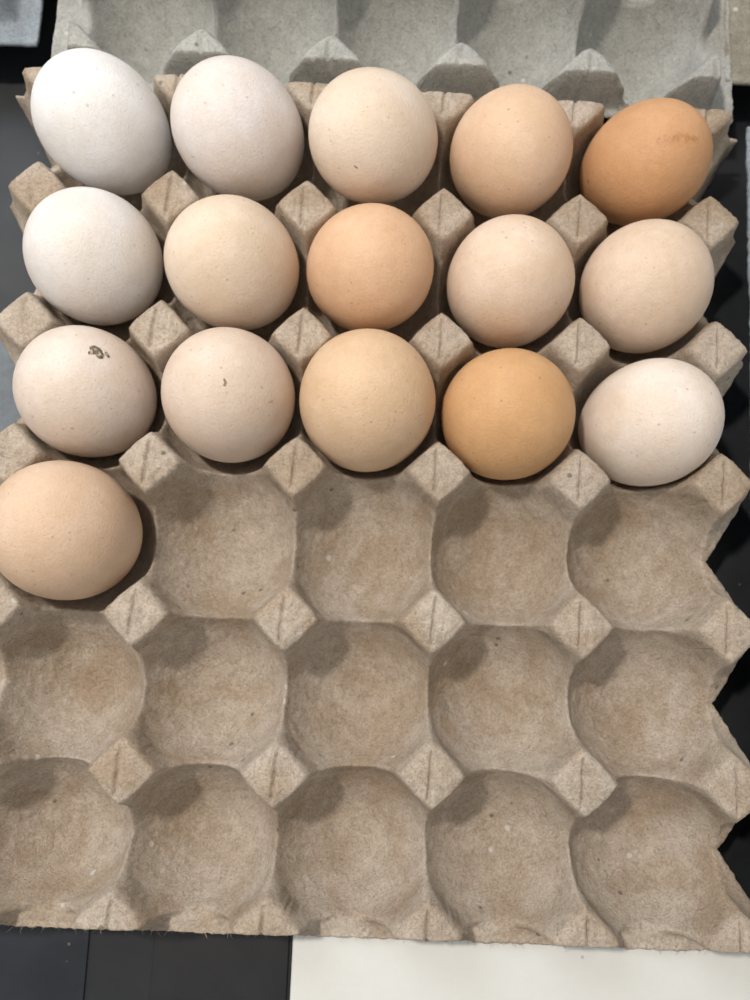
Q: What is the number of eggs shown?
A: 16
